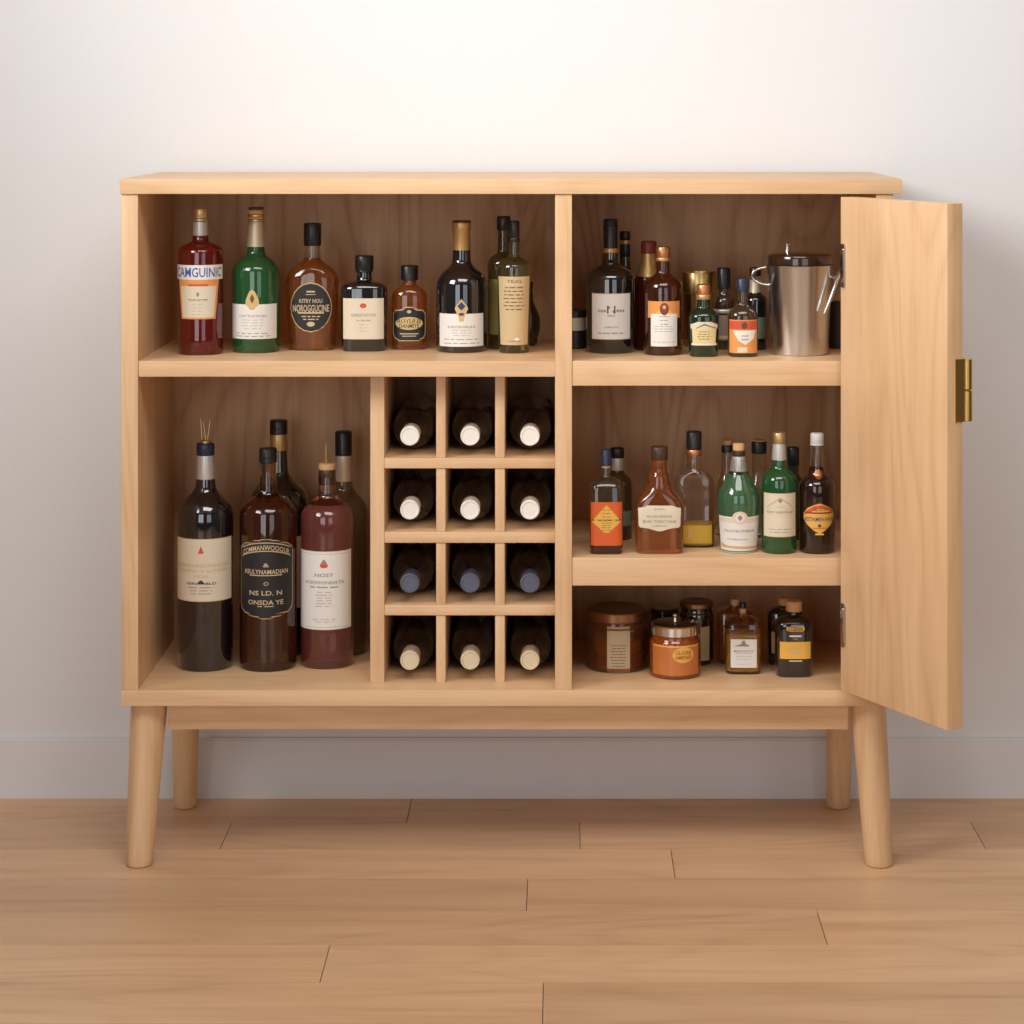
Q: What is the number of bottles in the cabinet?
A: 48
